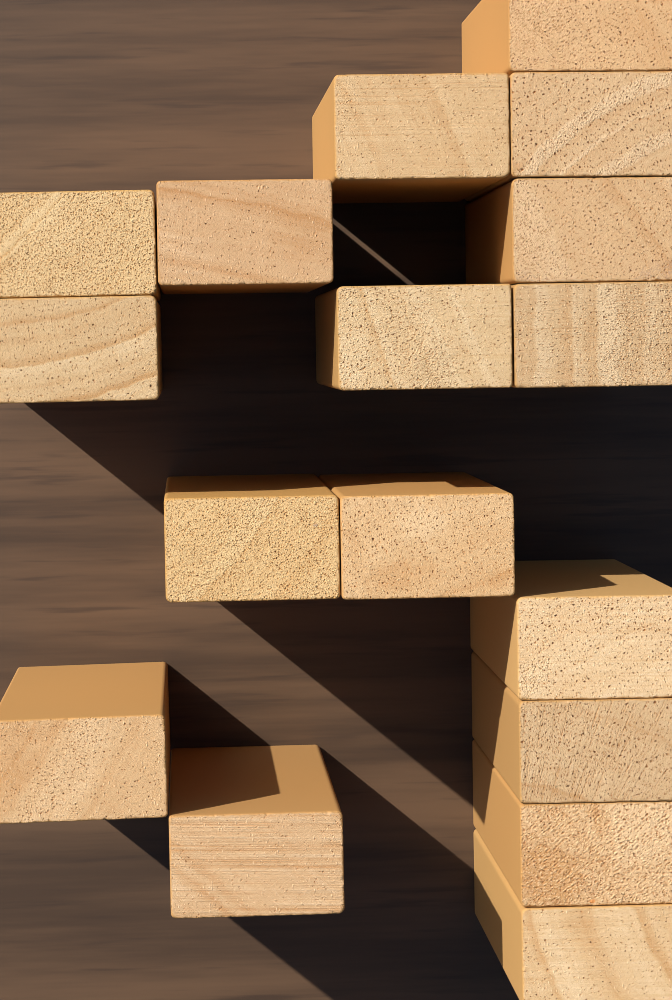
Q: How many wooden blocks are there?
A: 17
